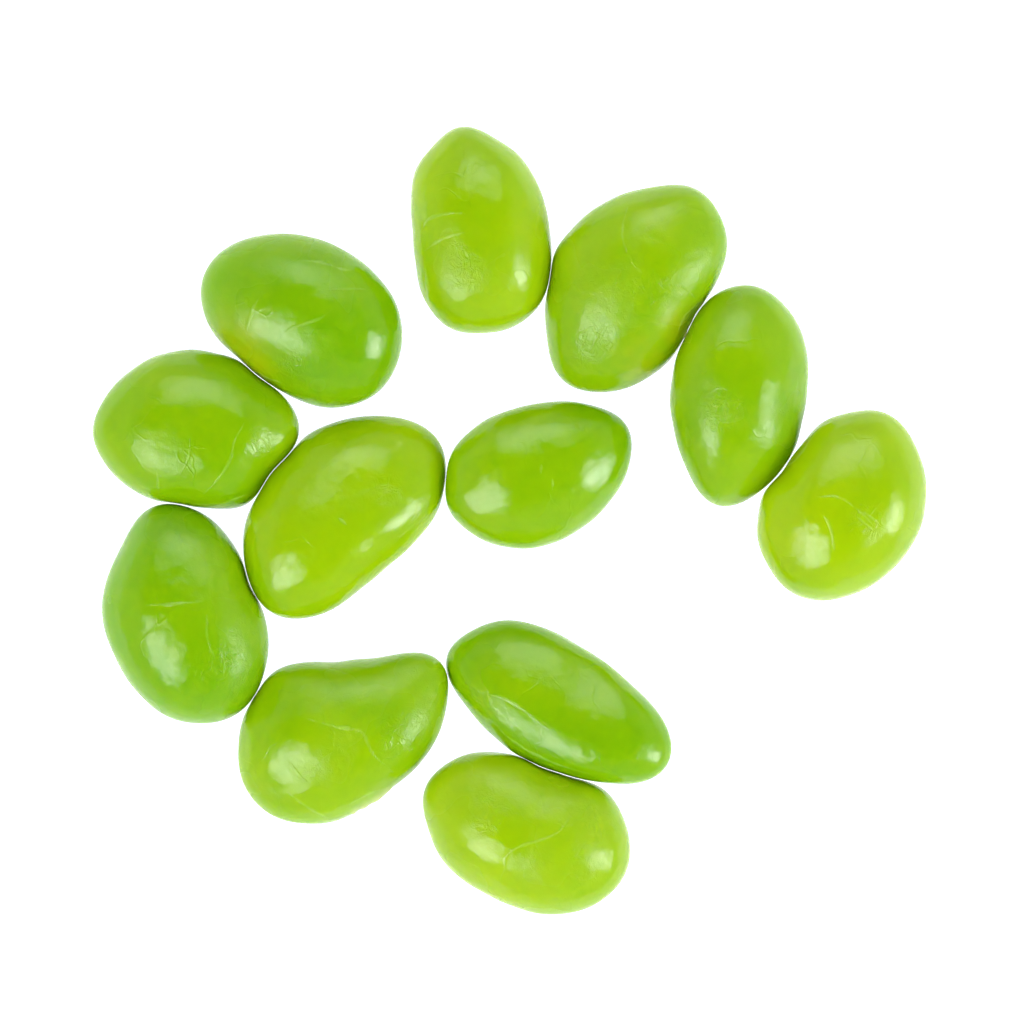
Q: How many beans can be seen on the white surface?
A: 12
